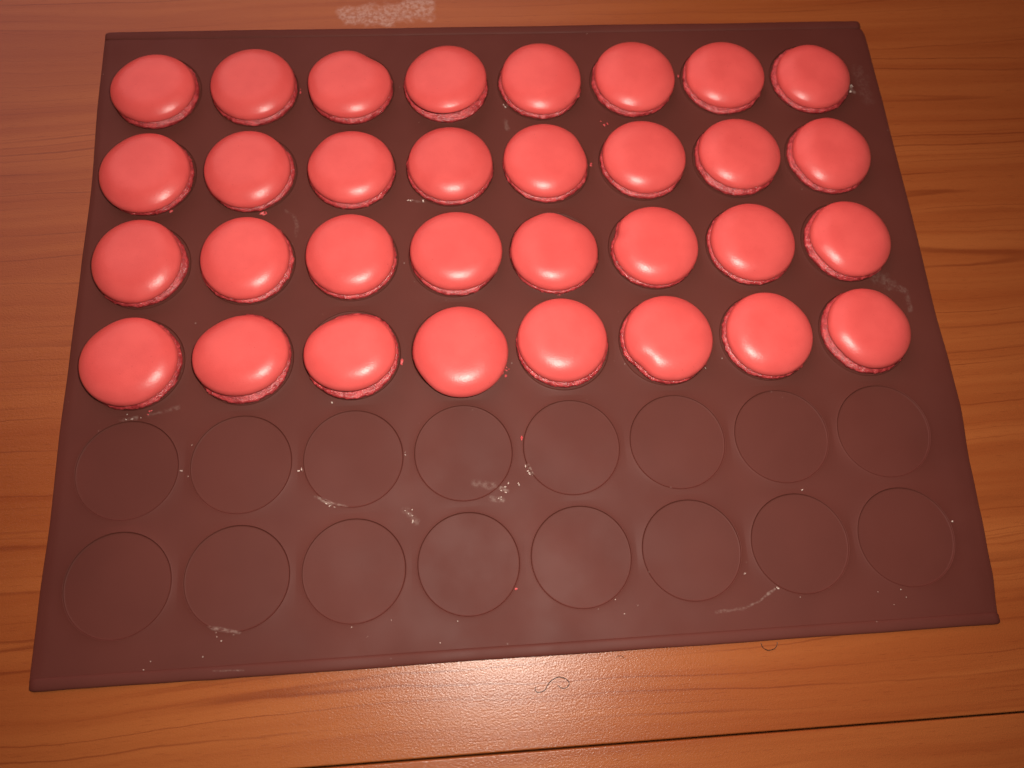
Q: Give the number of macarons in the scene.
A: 32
